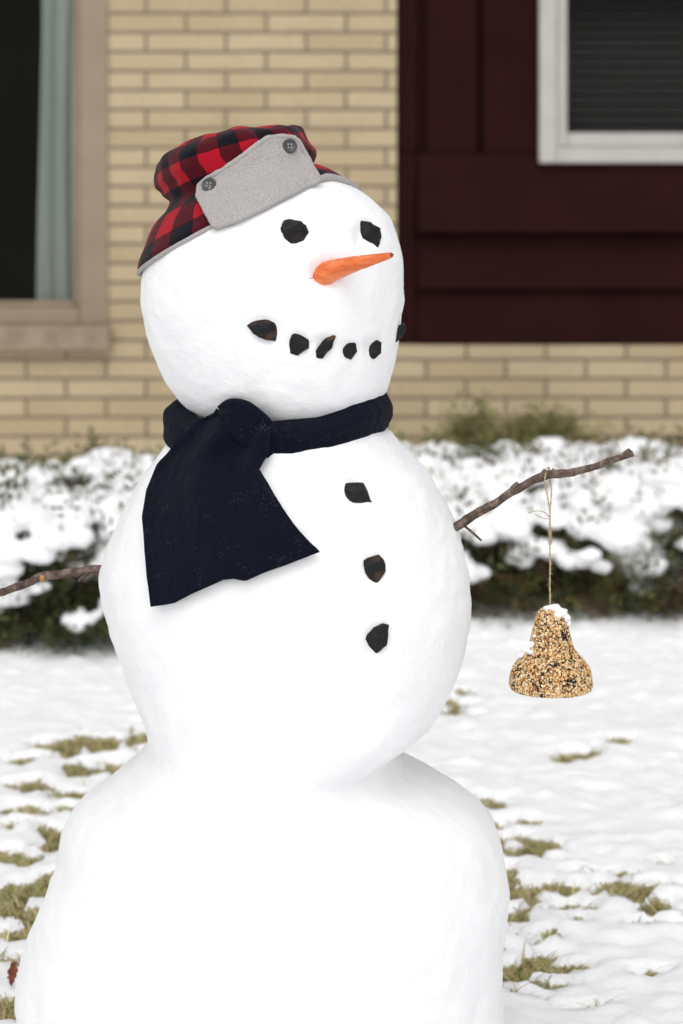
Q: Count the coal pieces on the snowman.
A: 11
